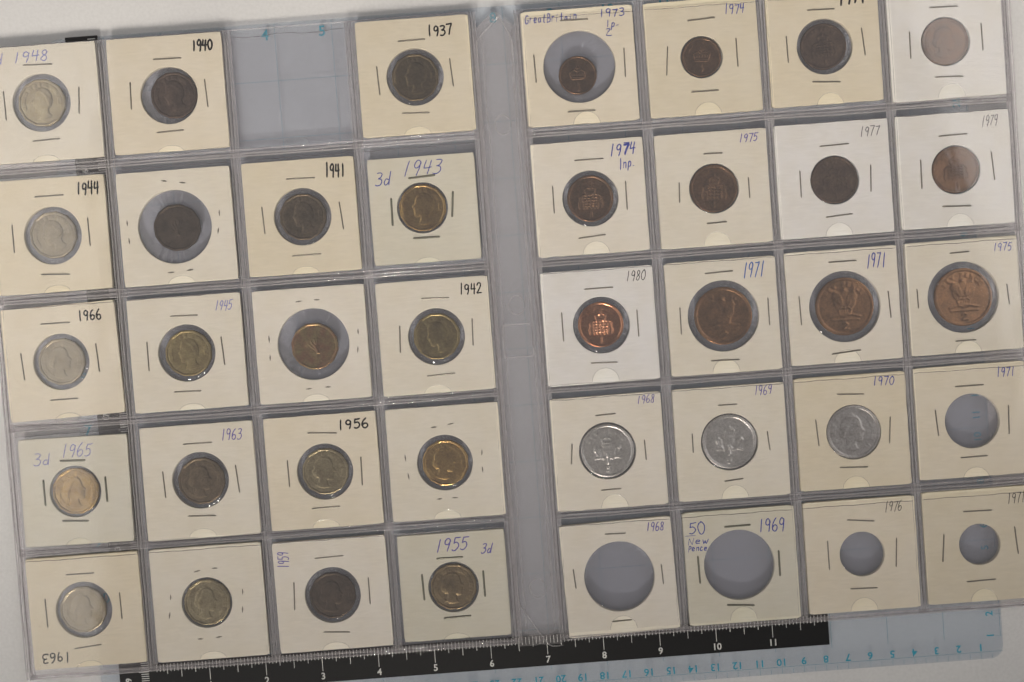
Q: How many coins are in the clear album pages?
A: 34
